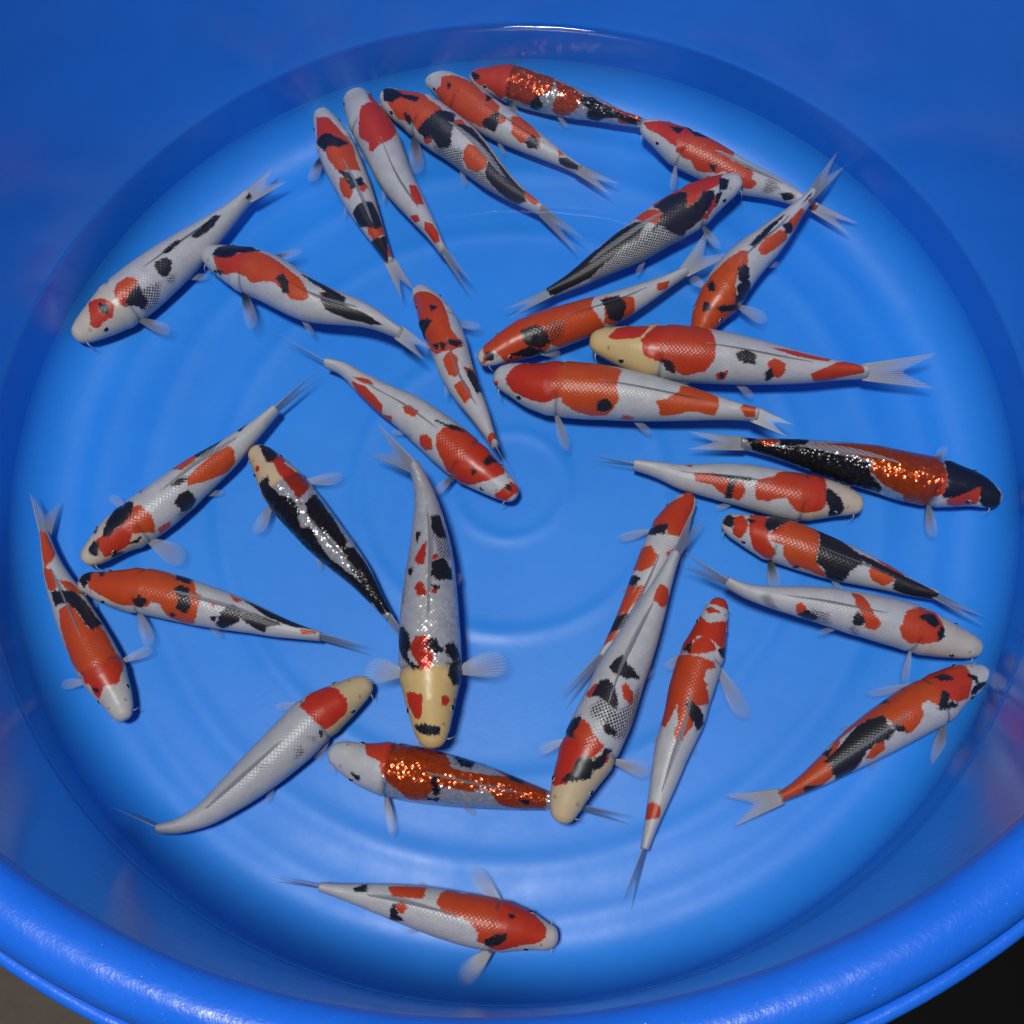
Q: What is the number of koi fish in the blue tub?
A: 31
